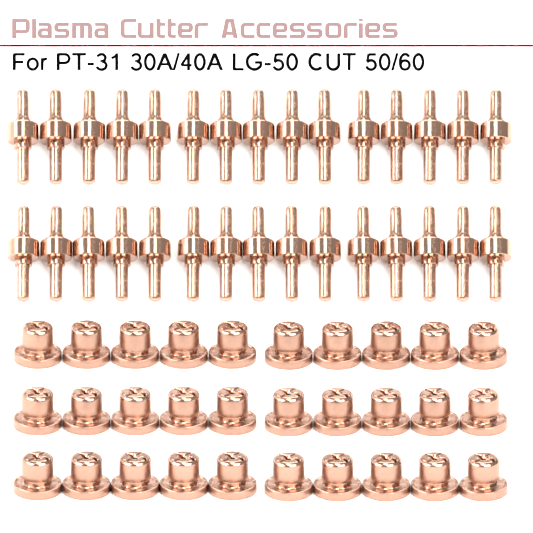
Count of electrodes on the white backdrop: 30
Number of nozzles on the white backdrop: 30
